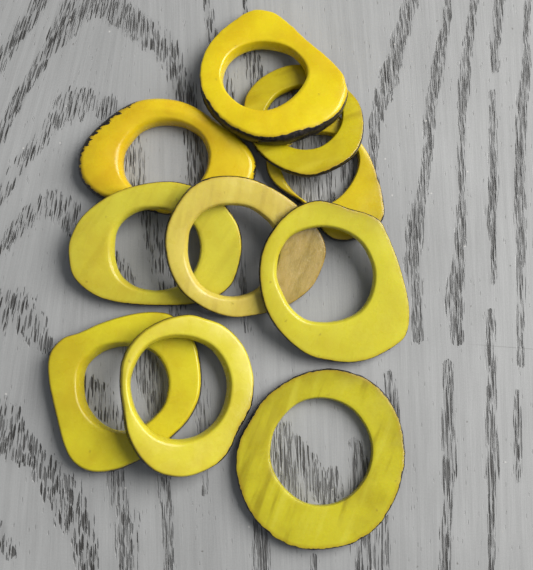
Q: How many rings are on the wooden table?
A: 10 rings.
